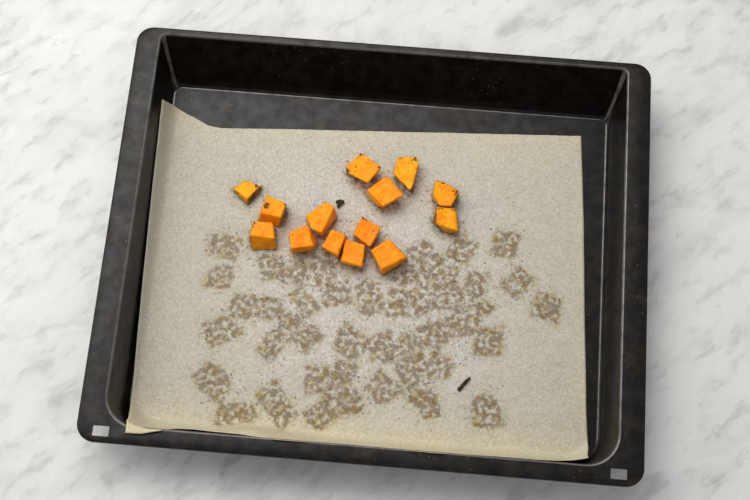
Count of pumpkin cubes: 14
